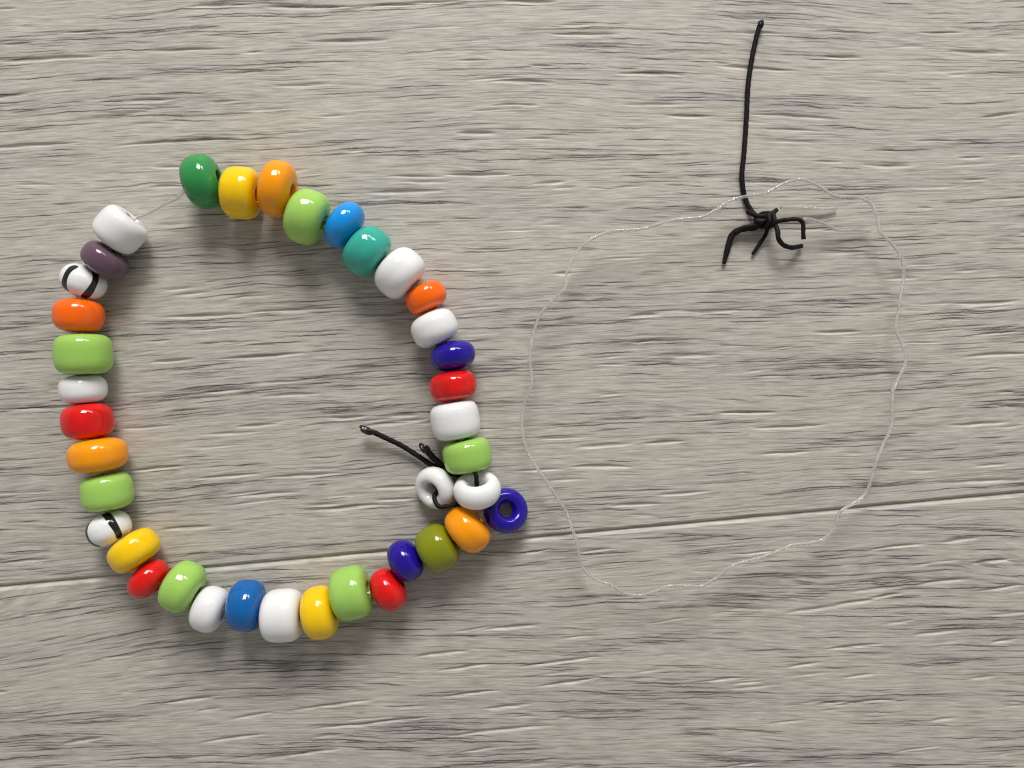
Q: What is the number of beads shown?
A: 38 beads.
